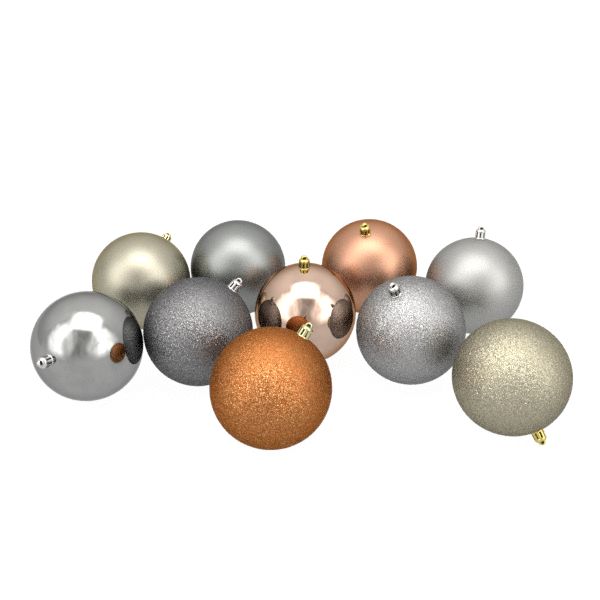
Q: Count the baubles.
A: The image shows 10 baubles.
